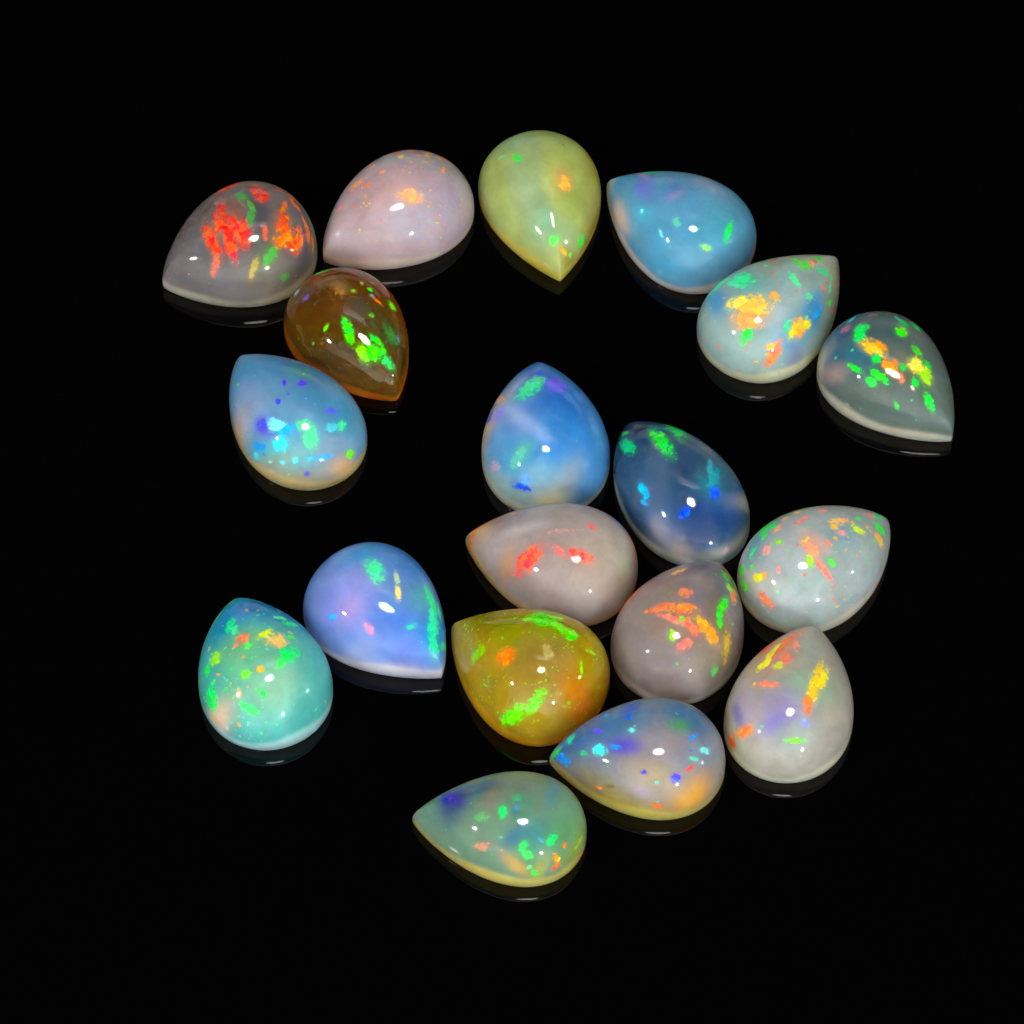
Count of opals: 19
